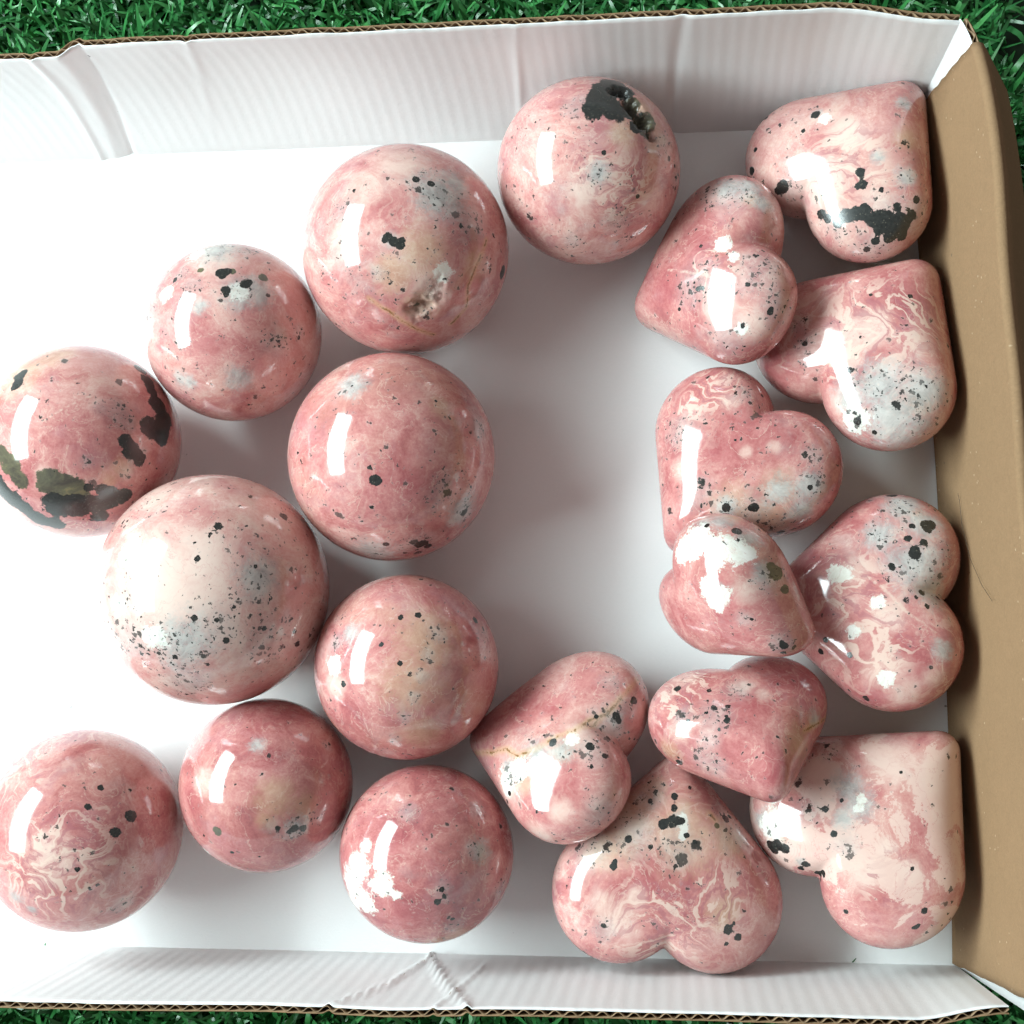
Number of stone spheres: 10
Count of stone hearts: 10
